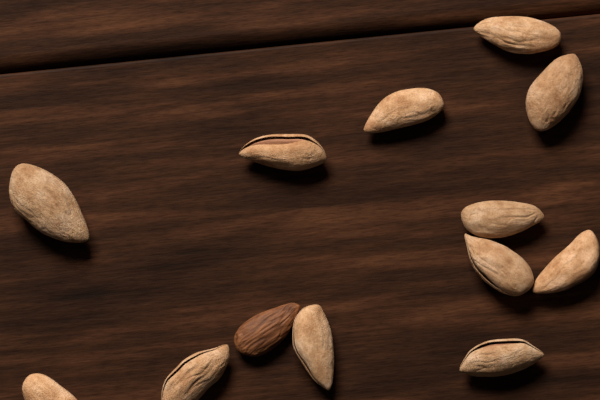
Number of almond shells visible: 12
